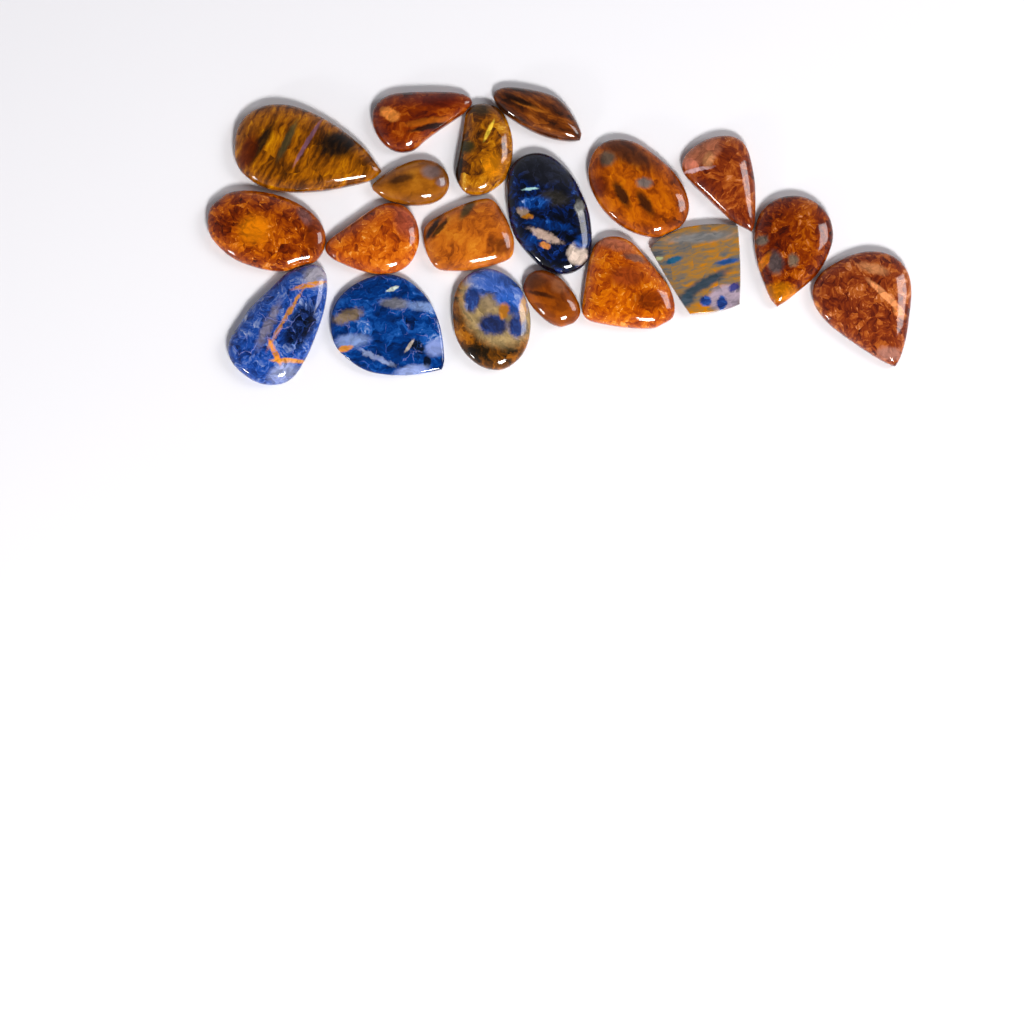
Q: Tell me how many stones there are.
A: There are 19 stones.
